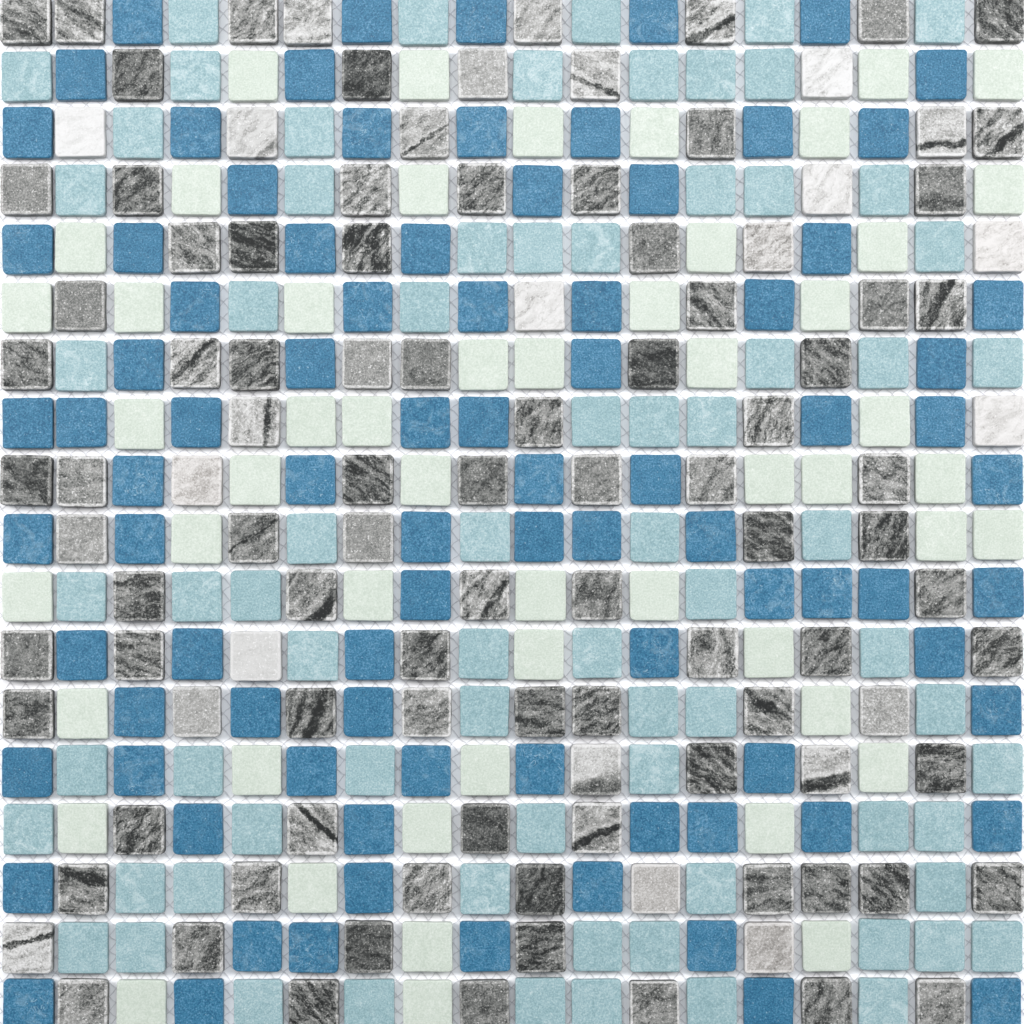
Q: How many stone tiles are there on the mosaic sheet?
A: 109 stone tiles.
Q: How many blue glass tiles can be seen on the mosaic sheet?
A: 88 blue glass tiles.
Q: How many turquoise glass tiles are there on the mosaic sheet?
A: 75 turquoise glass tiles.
